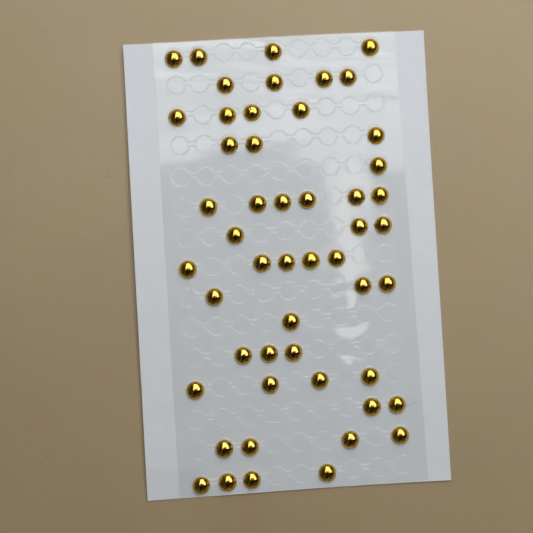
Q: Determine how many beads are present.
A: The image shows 51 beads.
